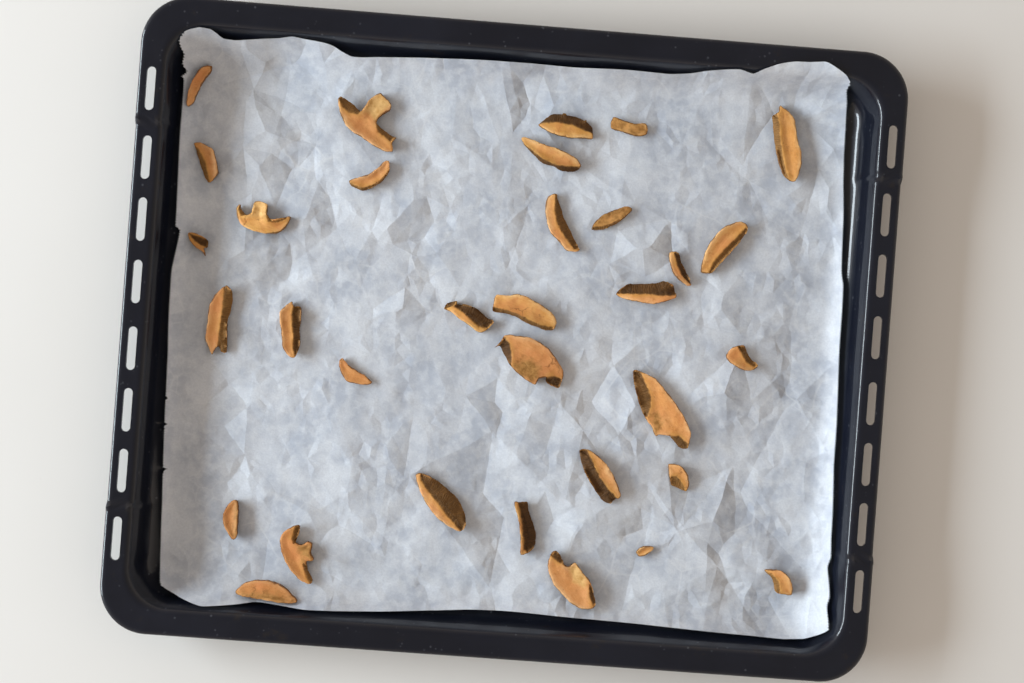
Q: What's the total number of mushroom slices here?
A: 33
